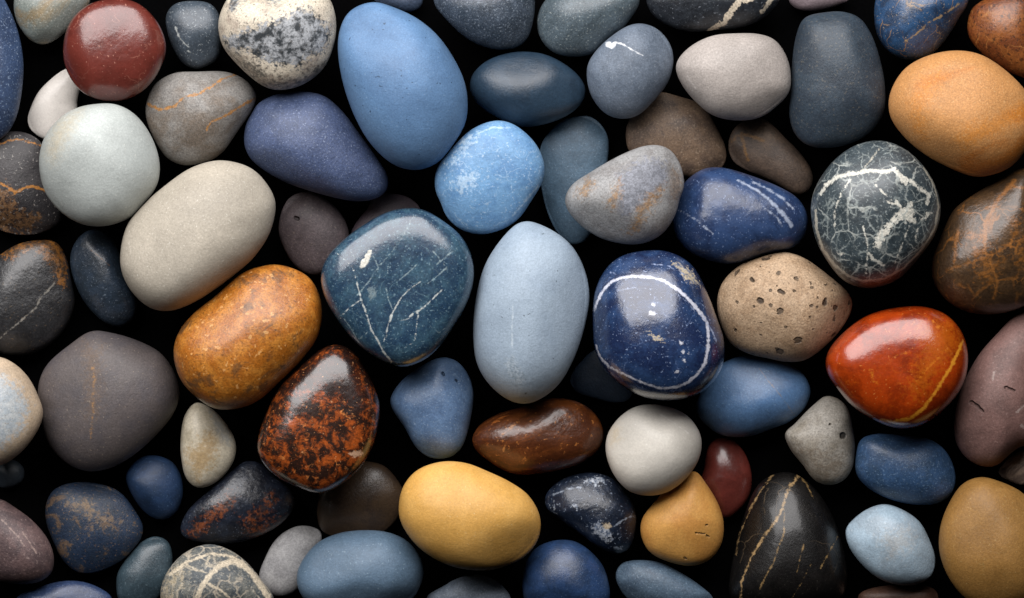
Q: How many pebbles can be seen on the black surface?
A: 77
